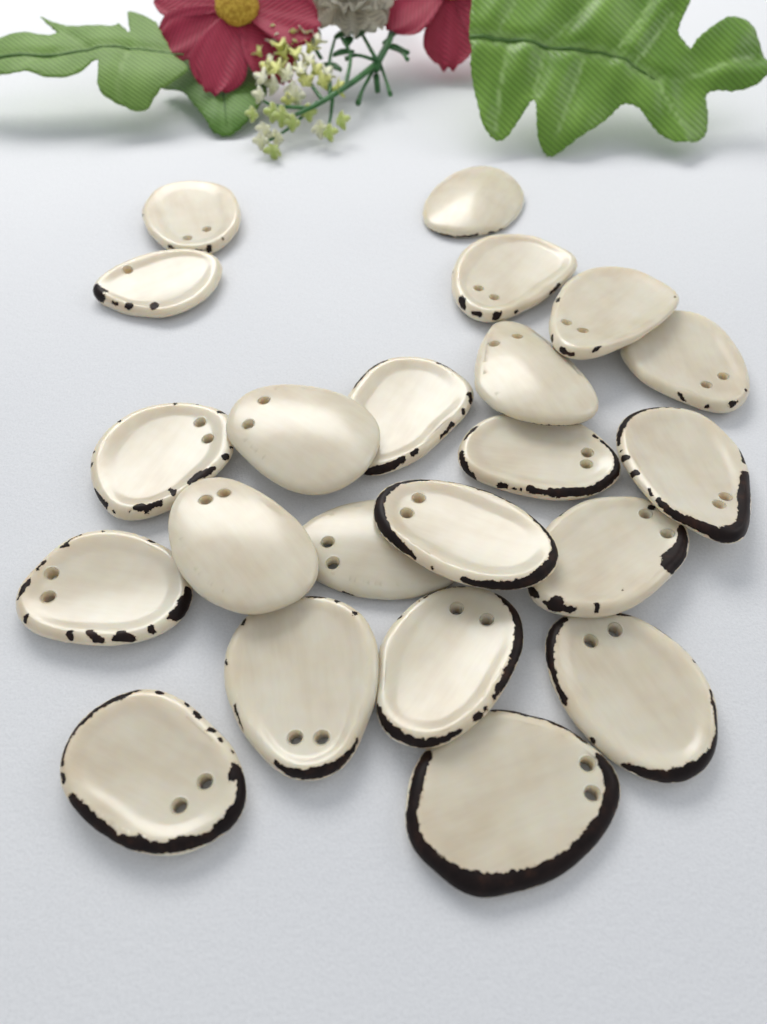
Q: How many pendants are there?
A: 22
